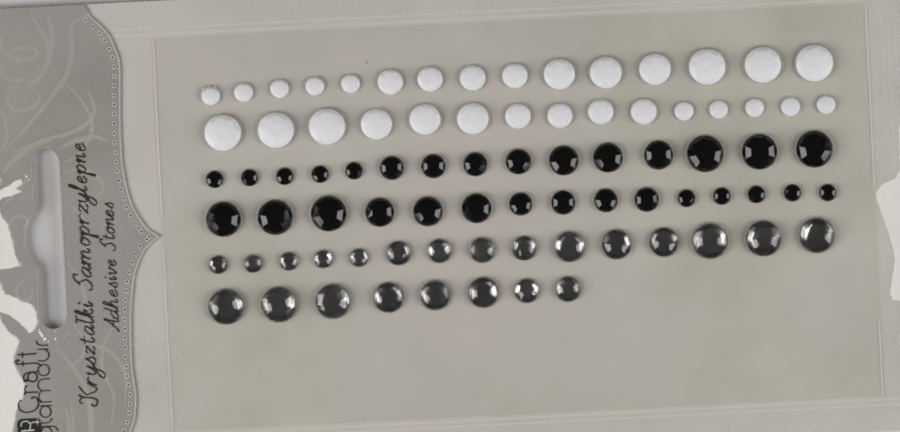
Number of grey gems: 23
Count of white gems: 30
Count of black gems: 30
